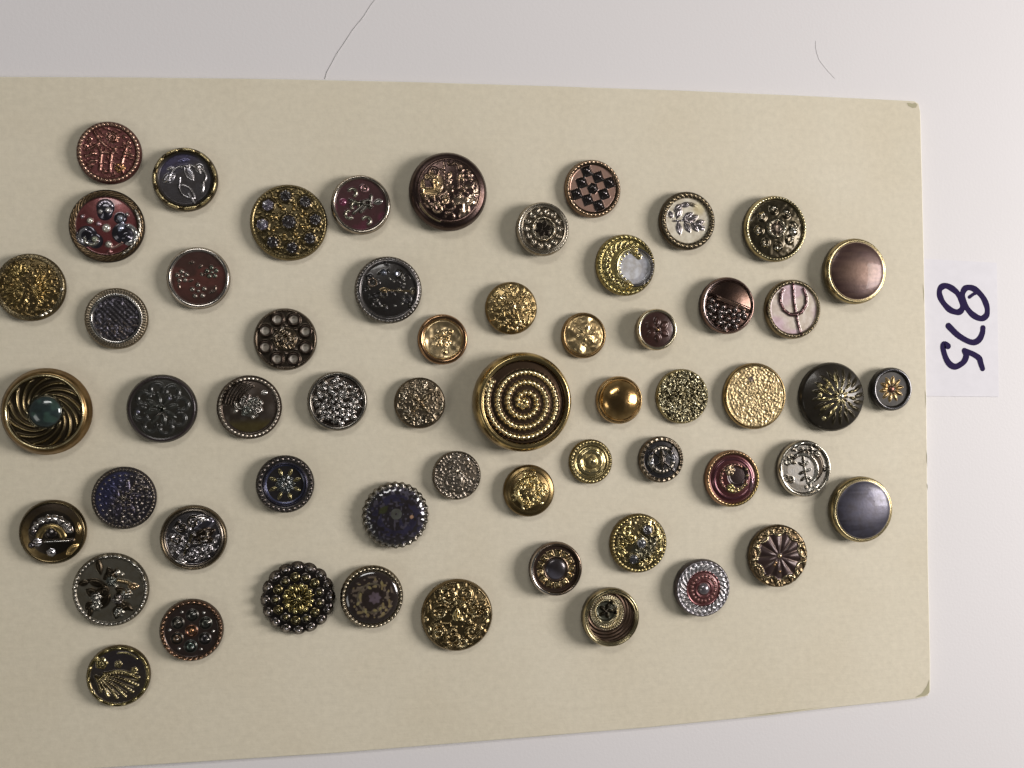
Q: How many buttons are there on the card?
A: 57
